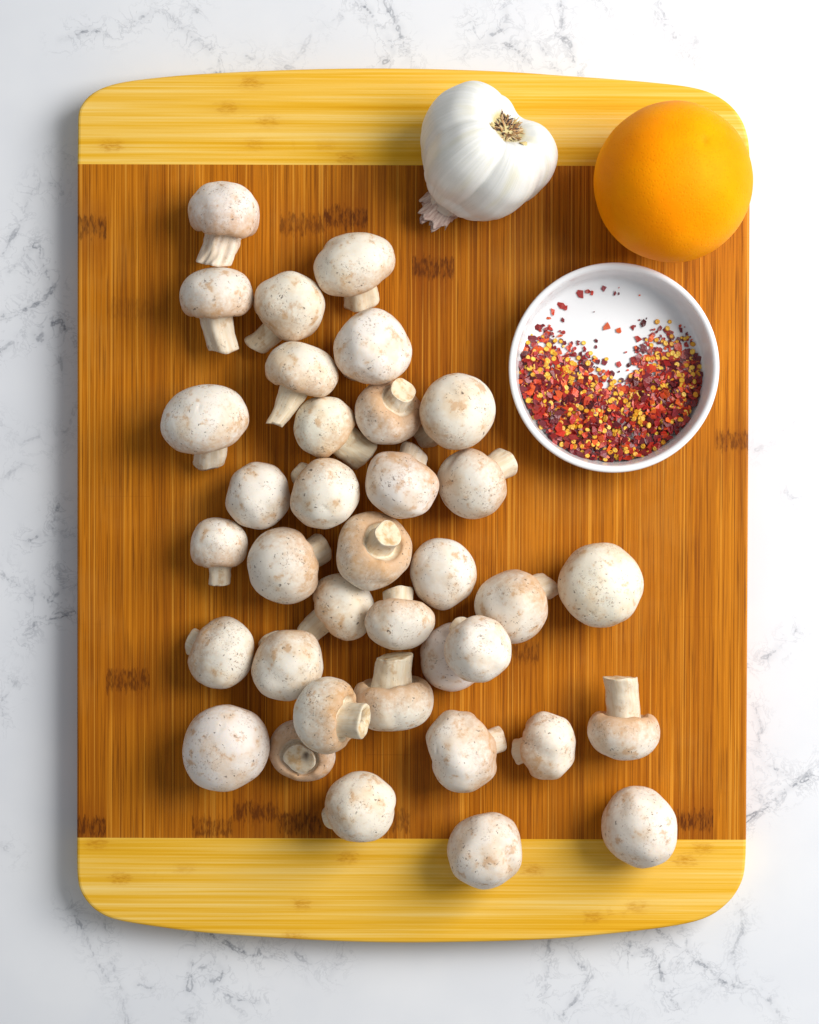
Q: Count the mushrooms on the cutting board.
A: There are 36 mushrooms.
